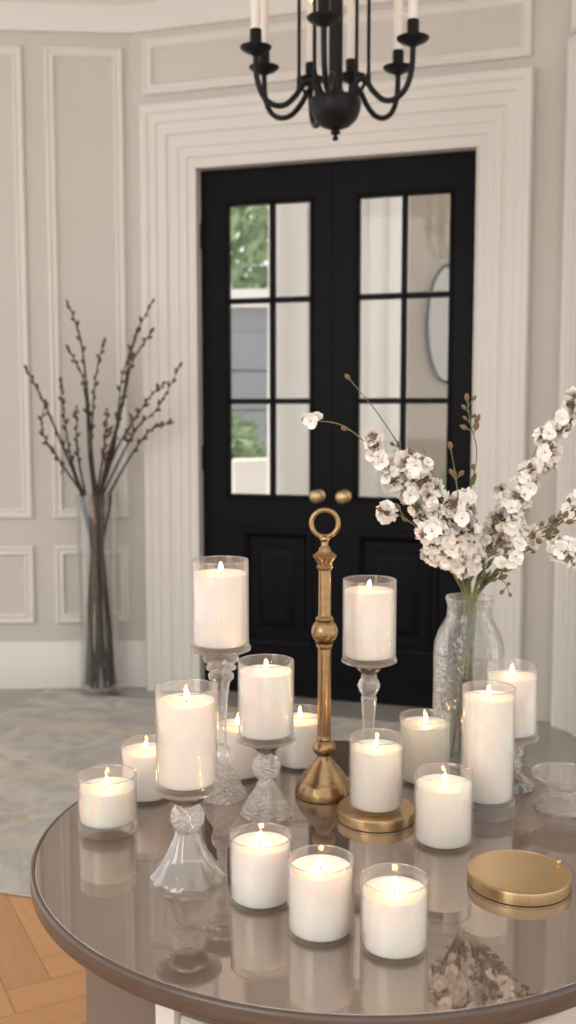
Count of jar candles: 16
